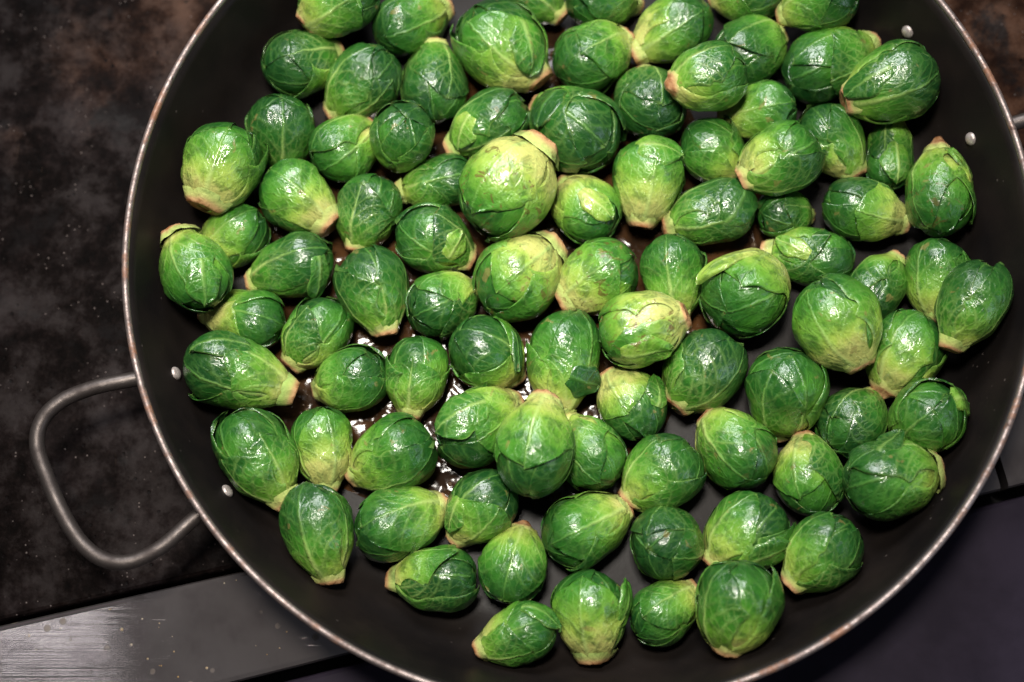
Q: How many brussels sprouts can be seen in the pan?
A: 90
